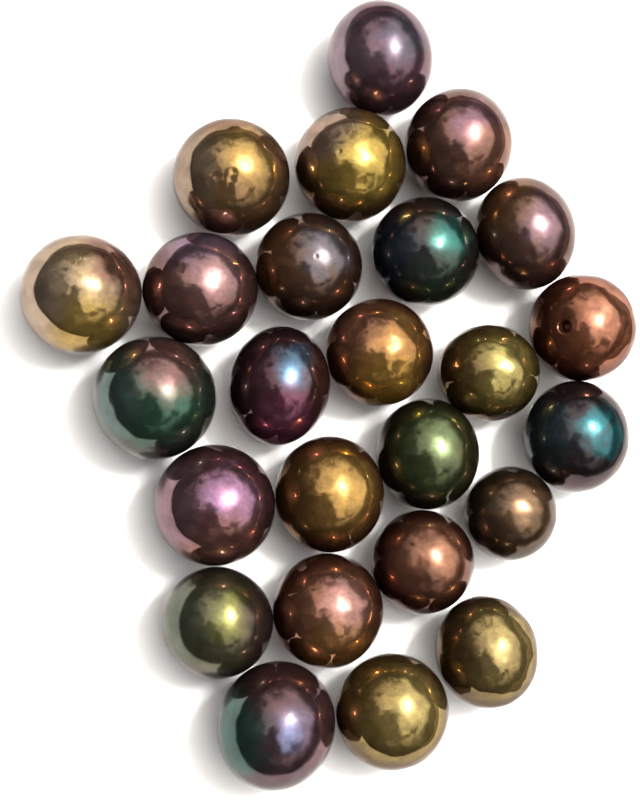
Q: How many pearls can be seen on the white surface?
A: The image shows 25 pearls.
